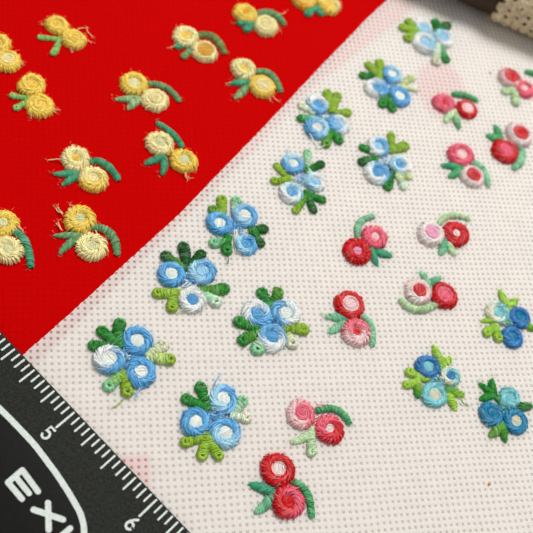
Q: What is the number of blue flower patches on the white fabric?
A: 13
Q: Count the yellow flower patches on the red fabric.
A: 12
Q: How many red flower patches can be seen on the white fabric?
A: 10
